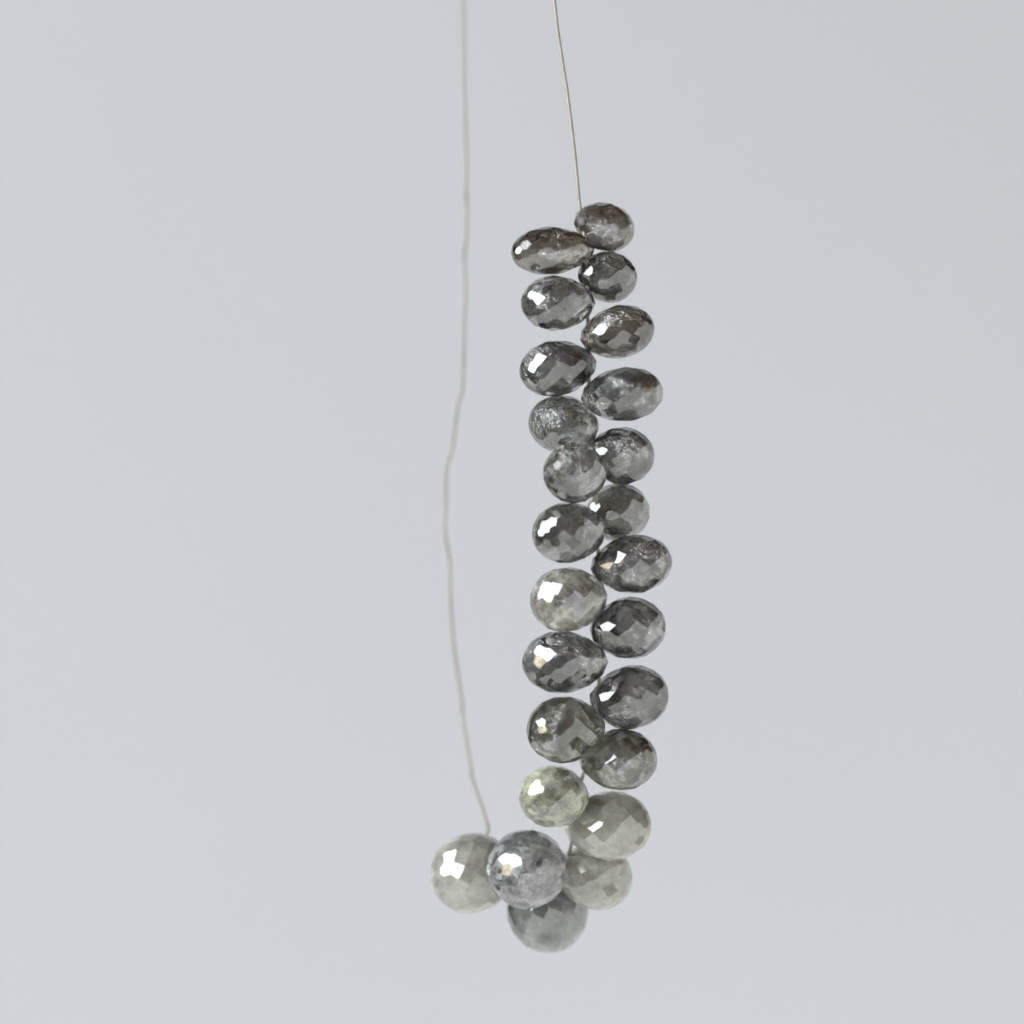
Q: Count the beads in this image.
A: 25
